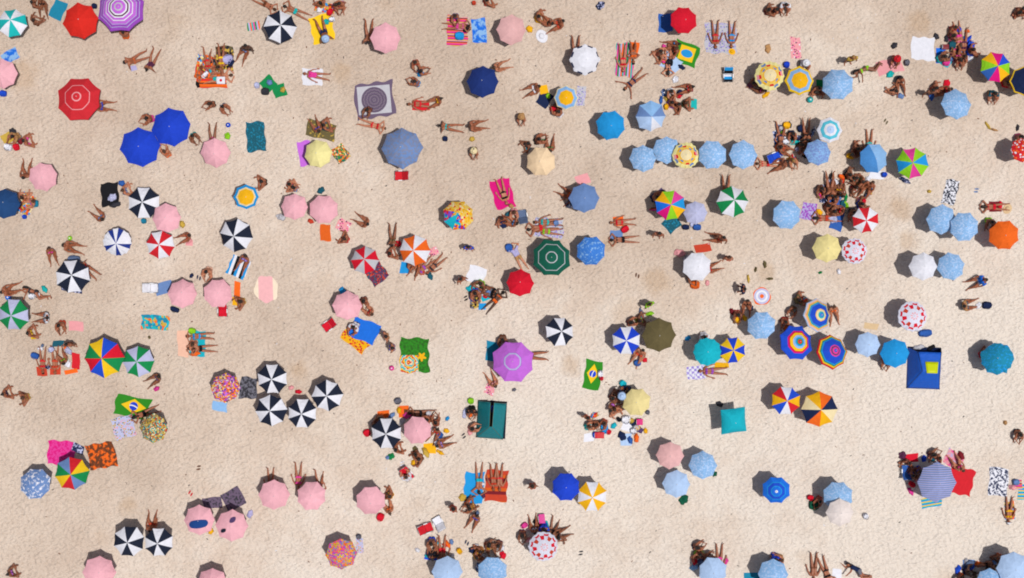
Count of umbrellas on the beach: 127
